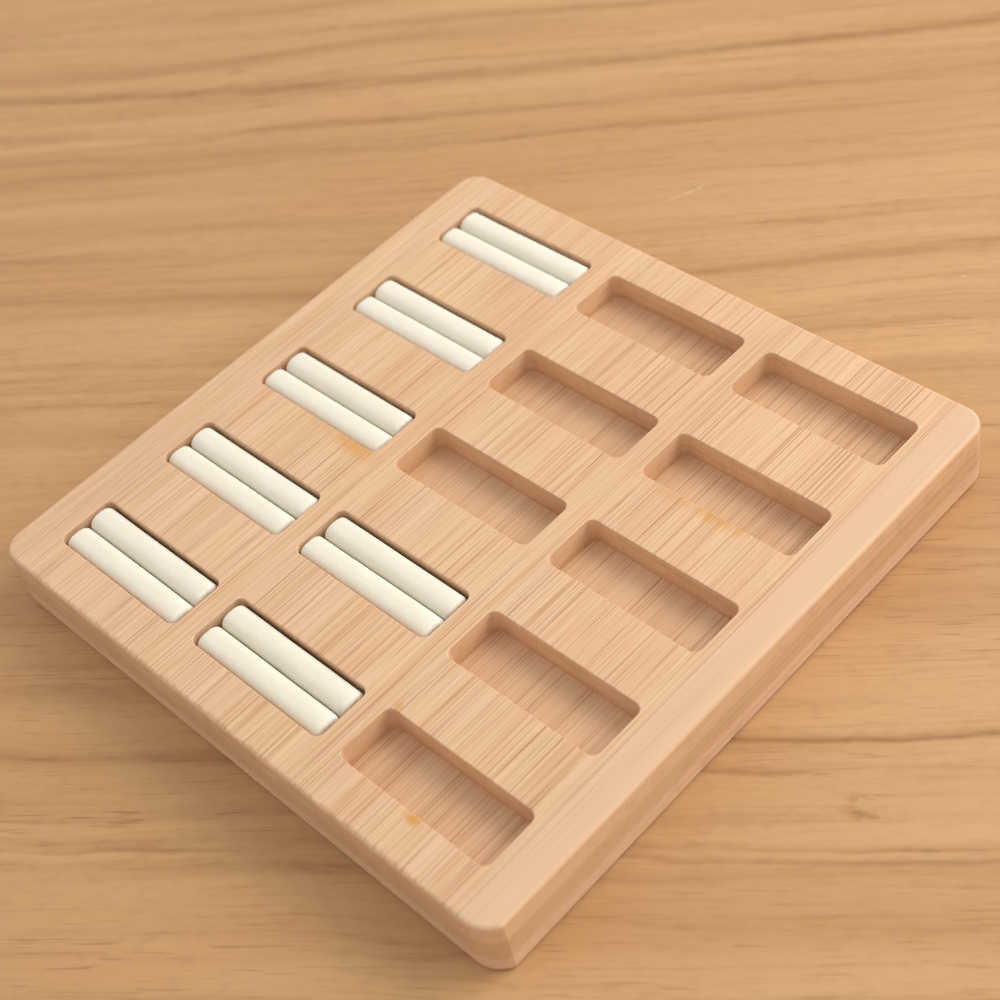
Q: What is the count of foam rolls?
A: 14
